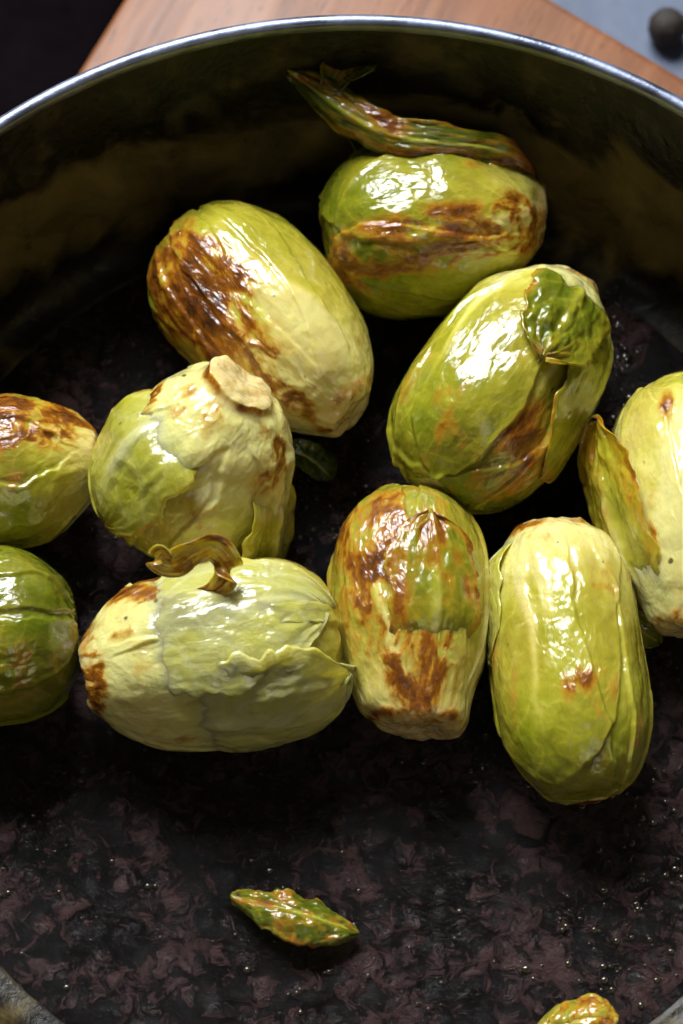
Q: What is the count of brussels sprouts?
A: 10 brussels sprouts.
